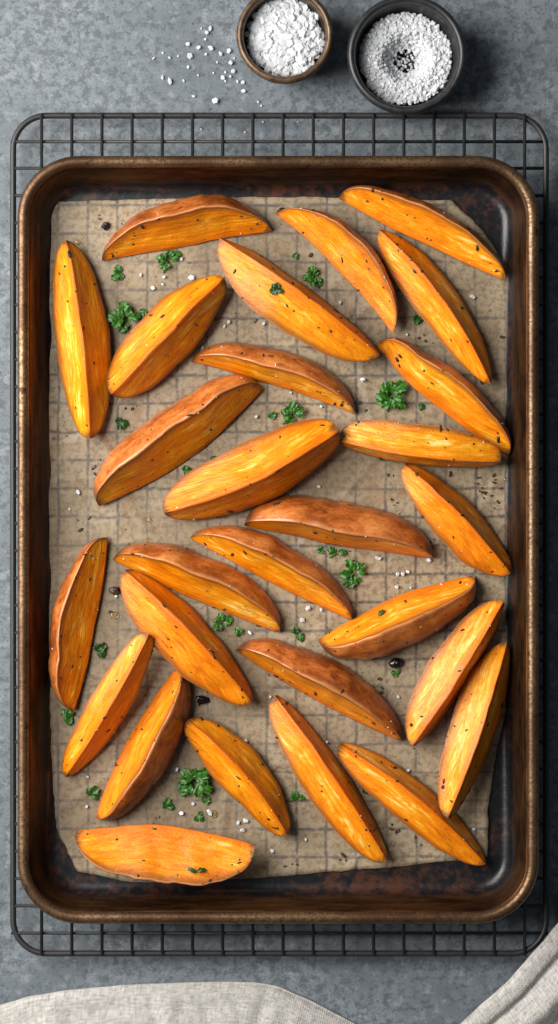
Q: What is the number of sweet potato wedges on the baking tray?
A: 28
